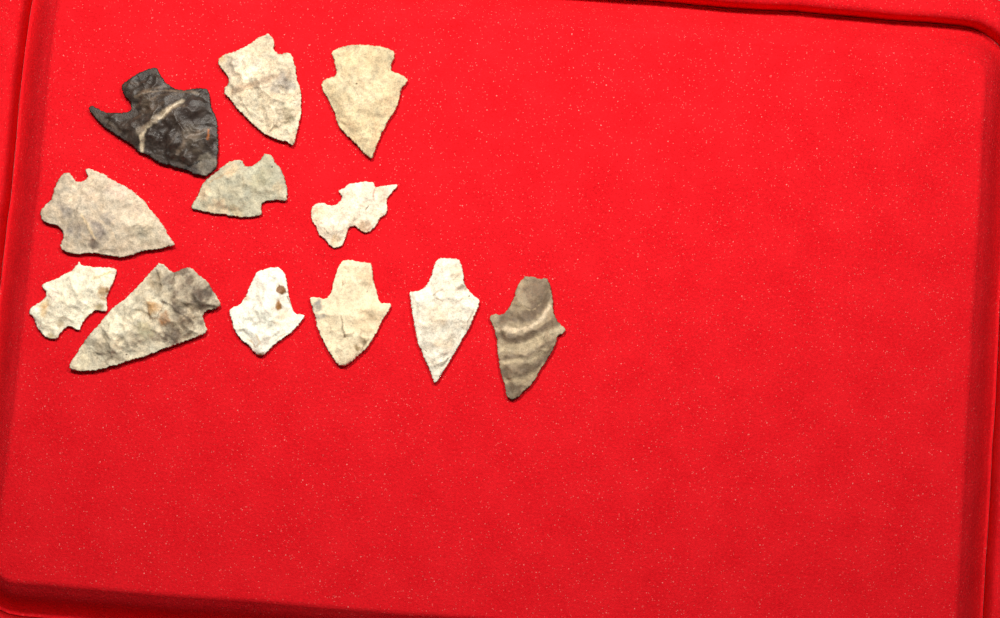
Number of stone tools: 12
